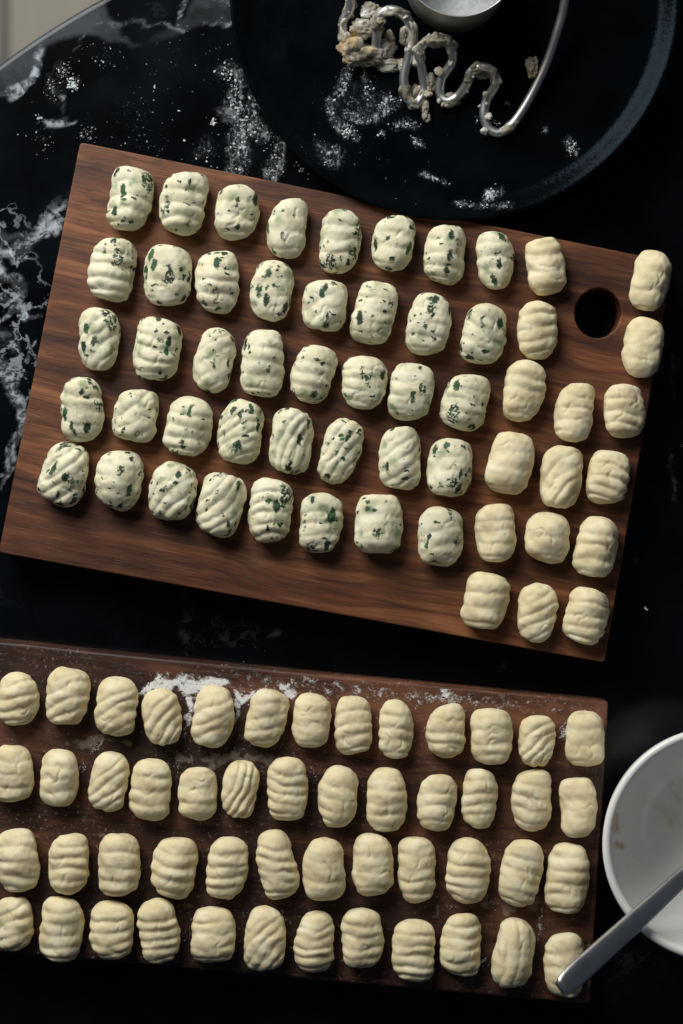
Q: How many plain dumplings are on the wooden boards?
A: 66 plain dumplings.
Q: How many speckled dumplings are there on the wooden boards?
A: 40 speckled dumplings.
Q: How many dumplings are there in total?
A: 106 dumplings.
